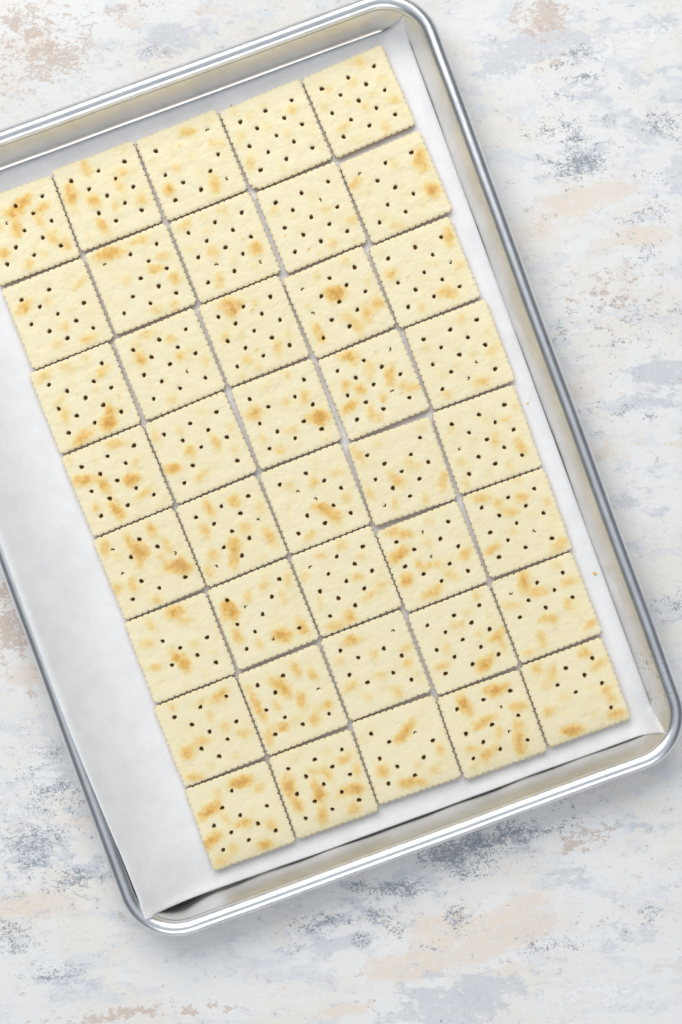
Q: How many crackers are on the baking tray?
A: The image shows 40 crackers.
